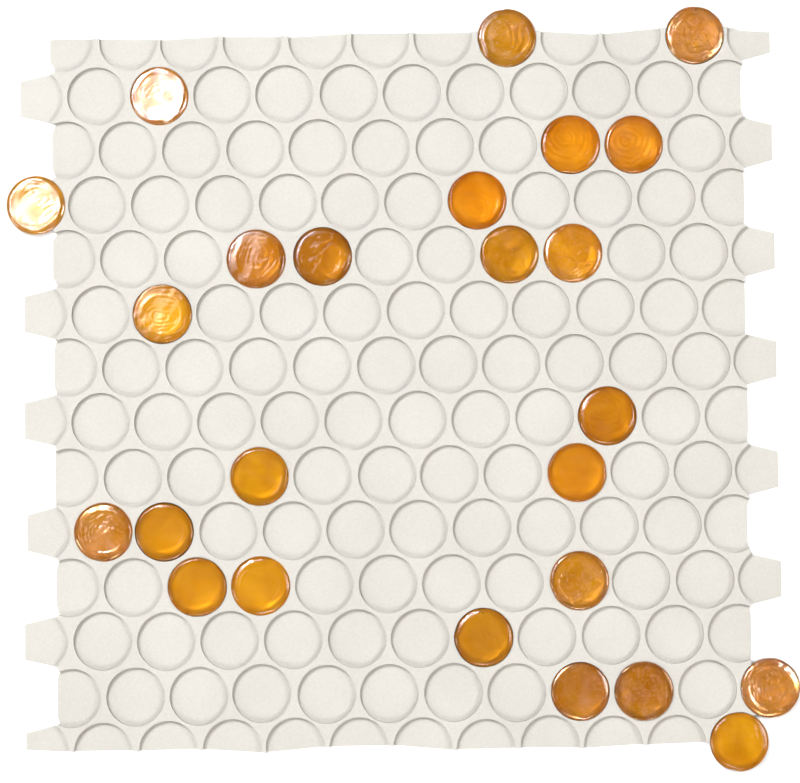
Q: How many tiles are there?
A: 25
